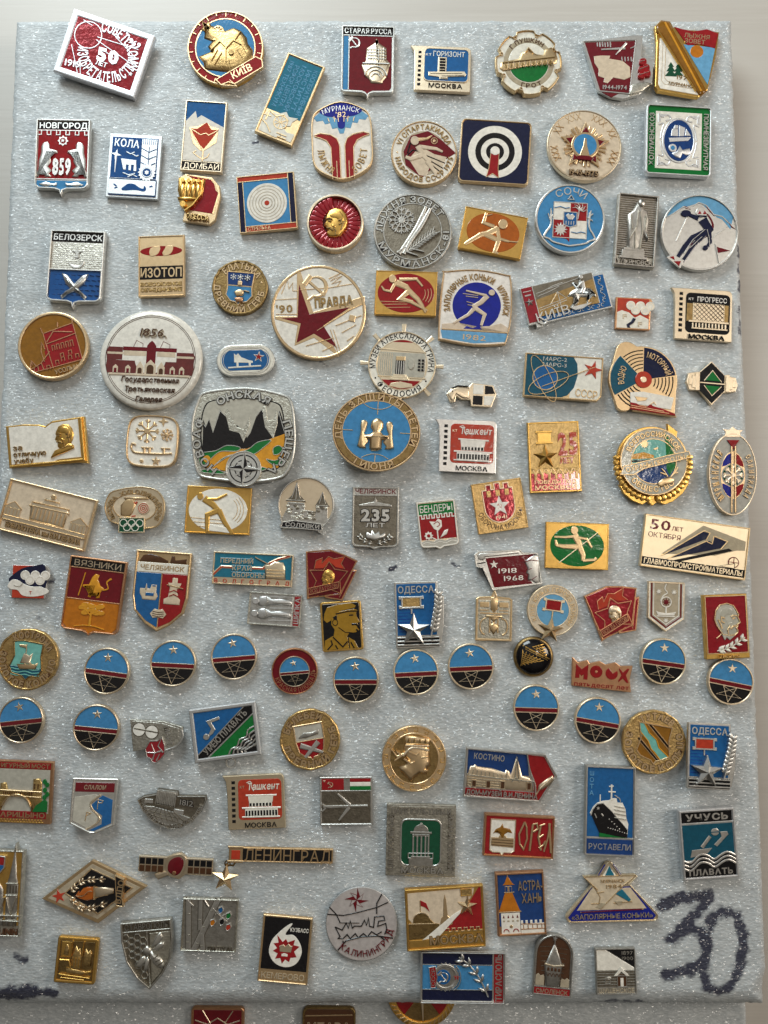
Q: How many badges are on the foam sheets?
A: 122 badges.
